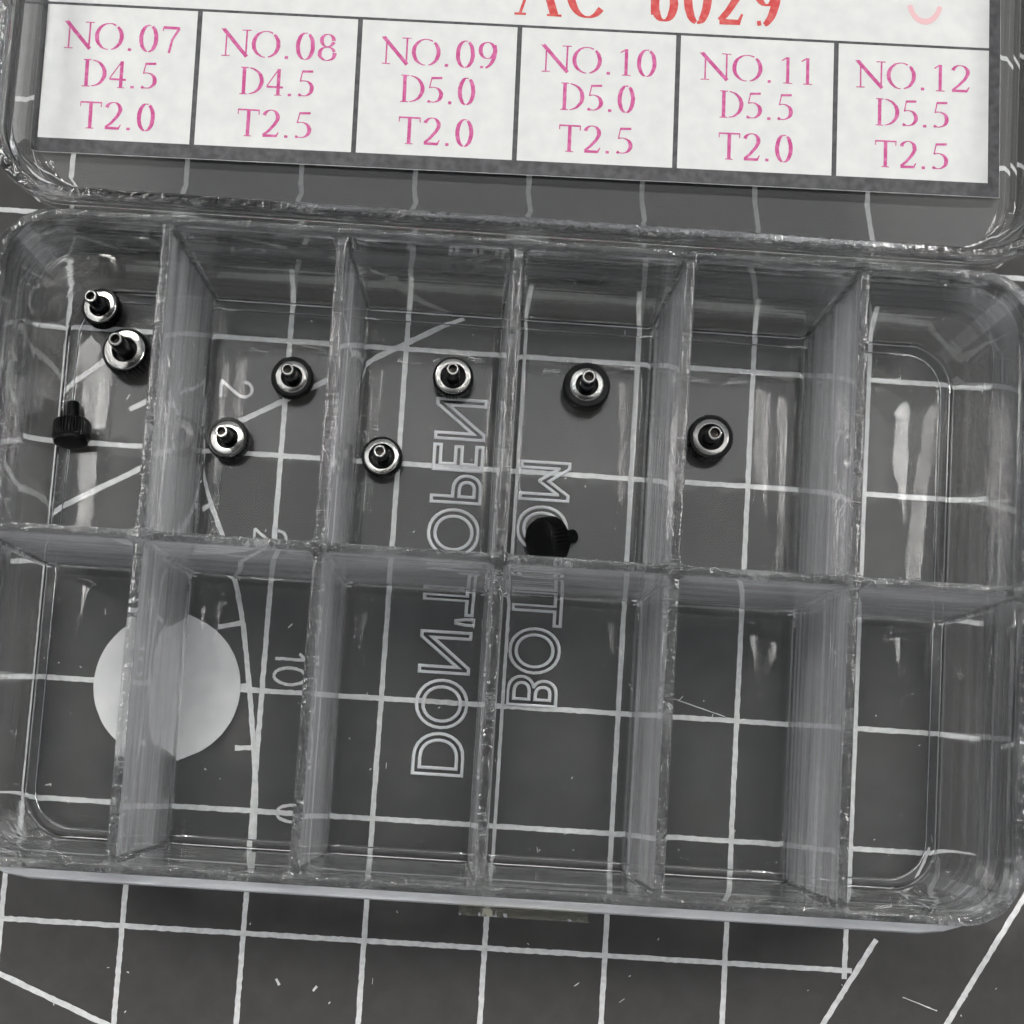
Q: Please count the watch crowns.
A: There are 10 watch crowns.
